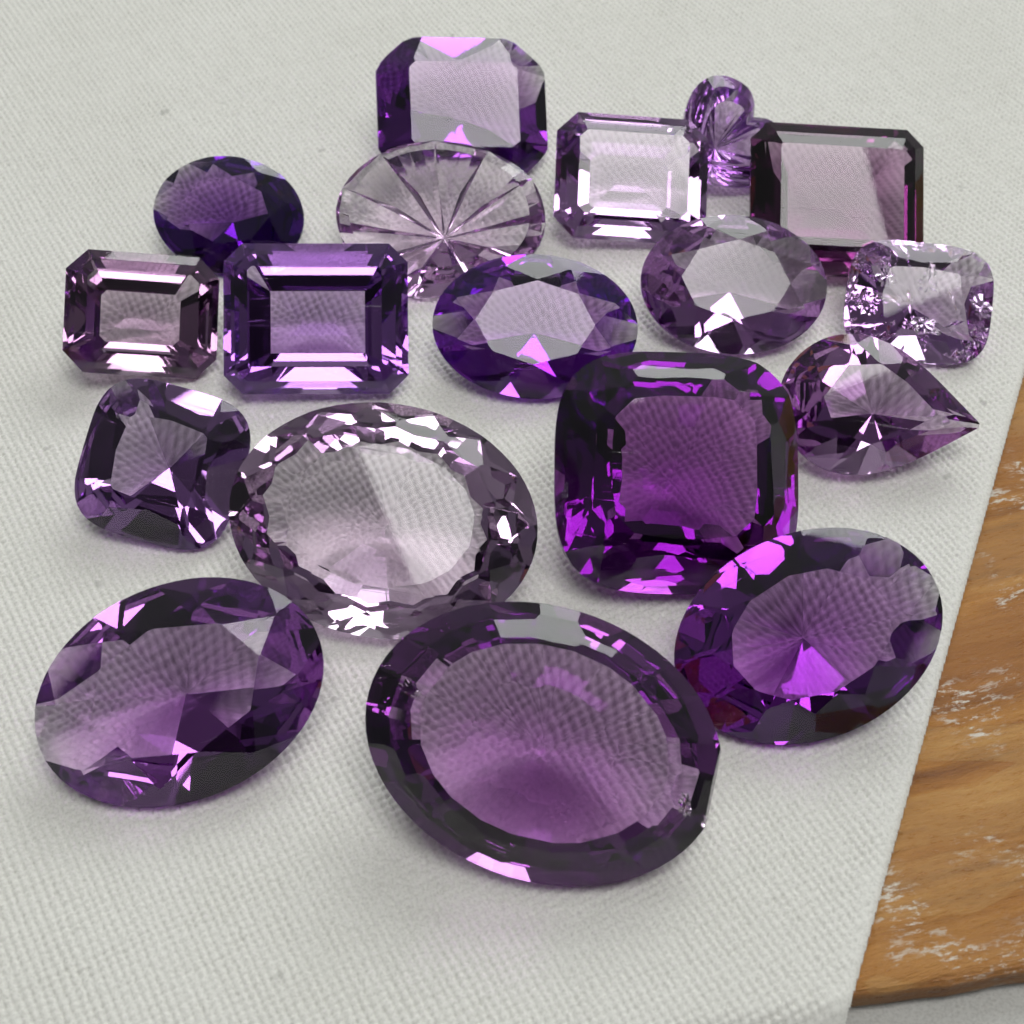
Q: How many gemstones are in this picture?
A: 18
